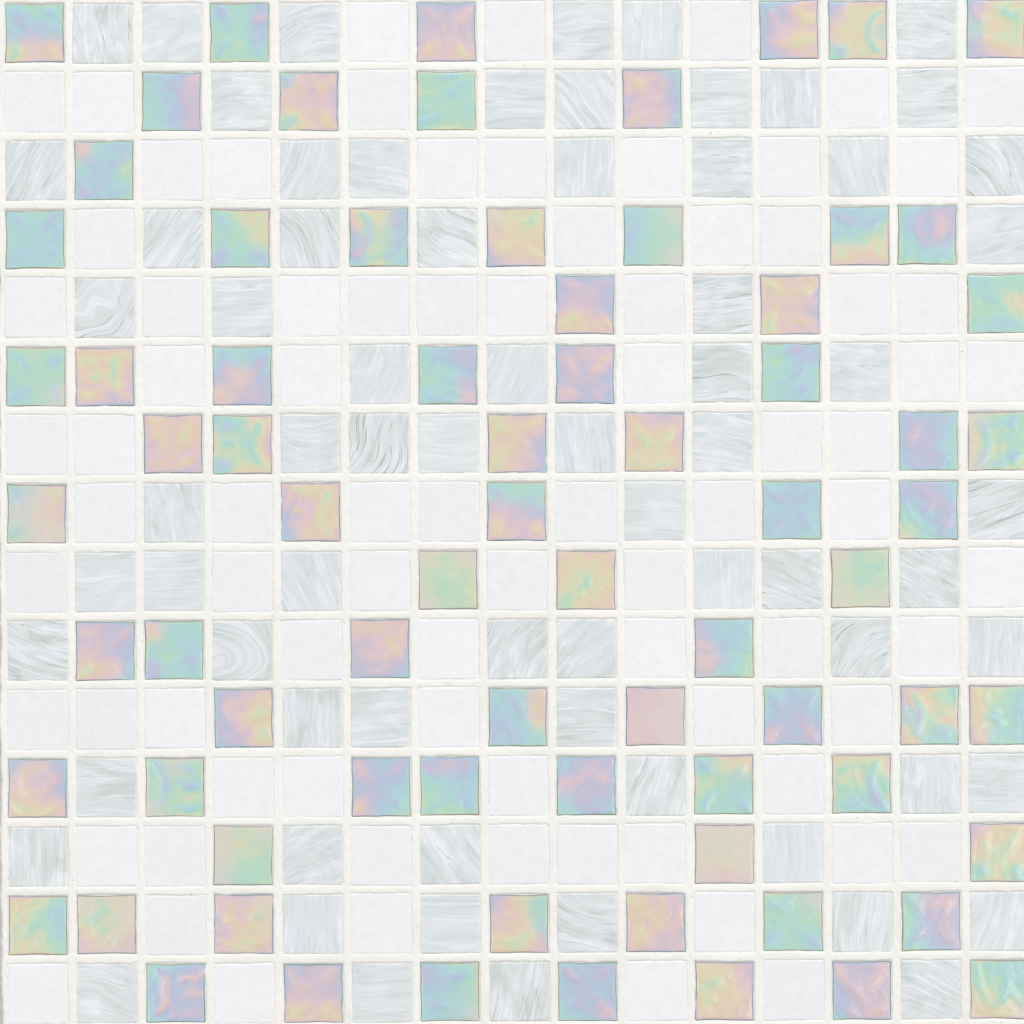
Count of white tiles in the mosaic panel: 80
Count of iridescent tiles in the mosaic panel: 75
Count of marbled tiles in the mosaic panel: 70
